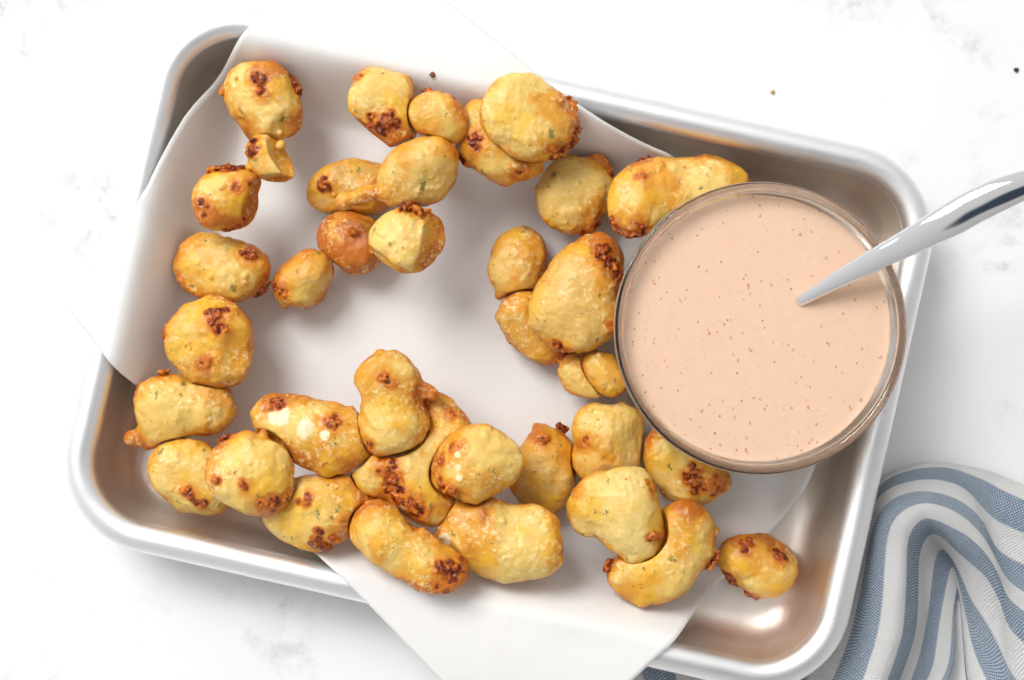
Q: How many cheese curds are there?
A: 37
